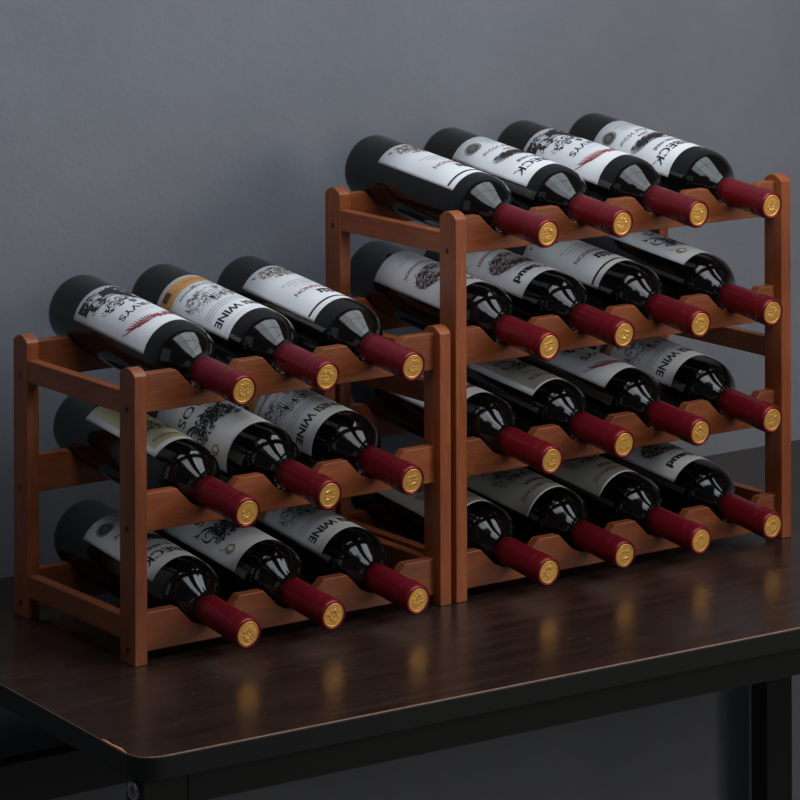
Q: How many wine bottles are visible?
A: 25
